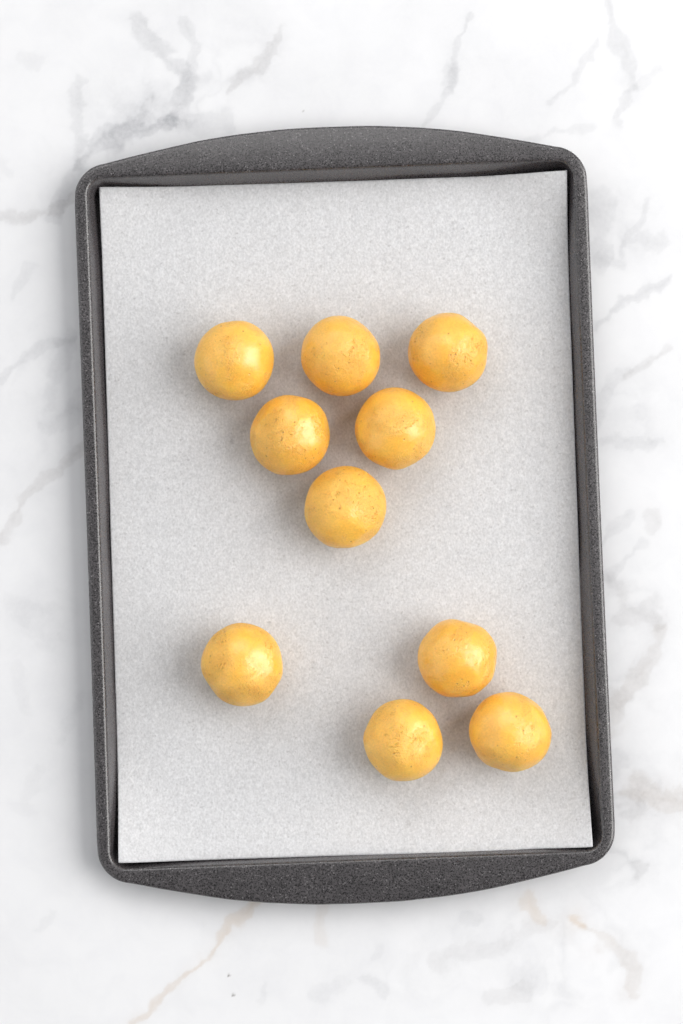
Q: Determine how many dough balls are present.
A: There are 10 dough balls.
